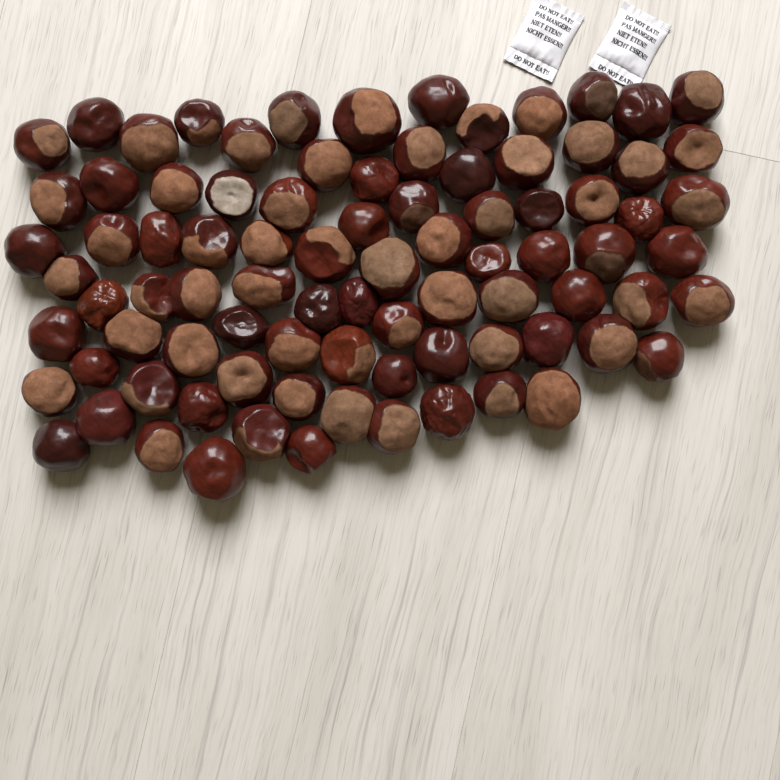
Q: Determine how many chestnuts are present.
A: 87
